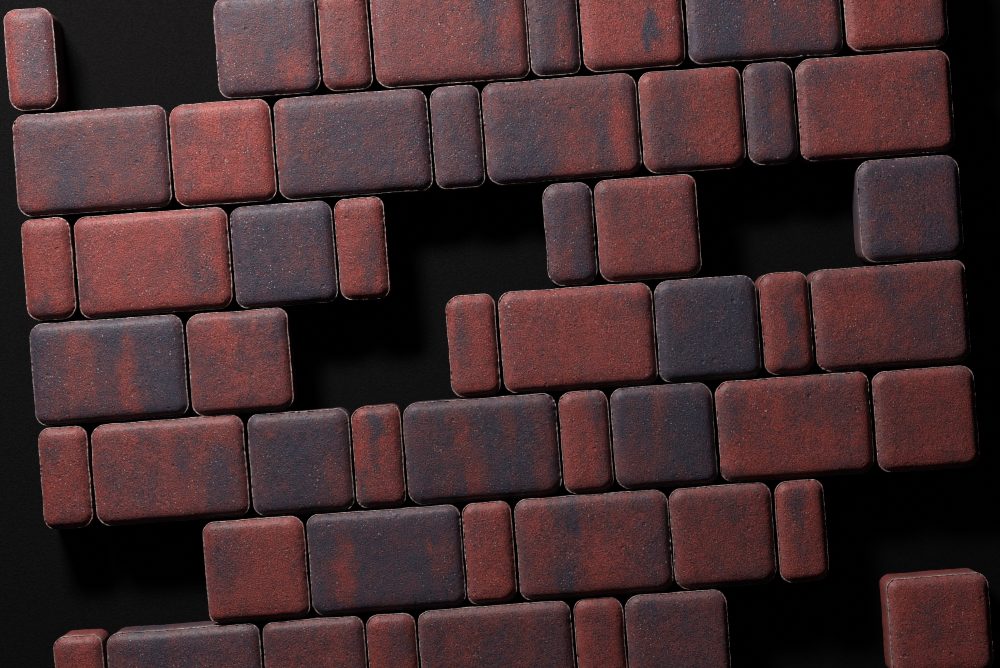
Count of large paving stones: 17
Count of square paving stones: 18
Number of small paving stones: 18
